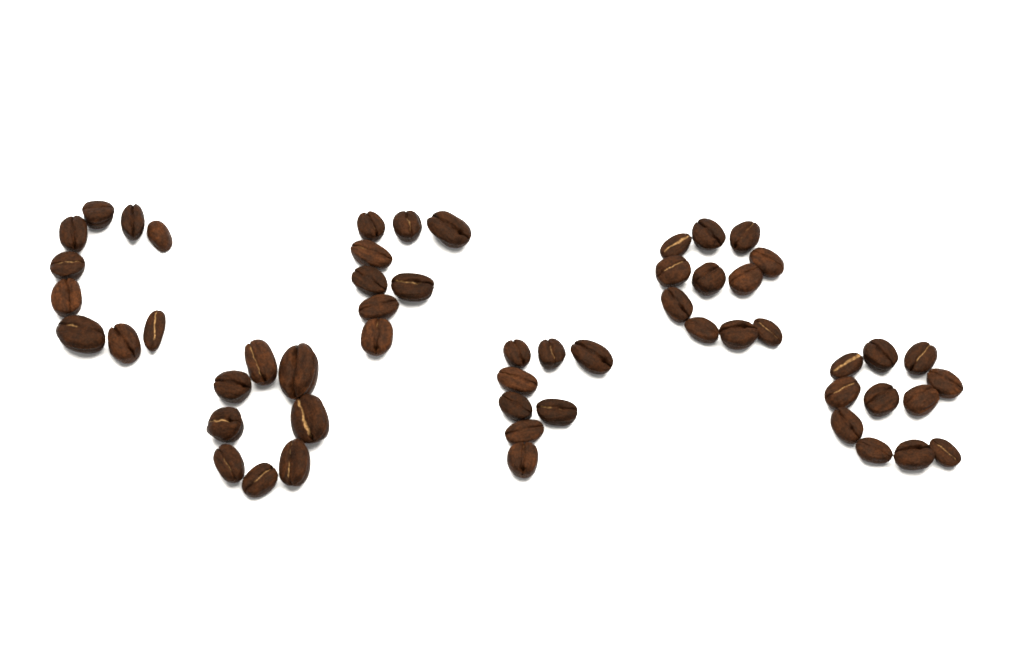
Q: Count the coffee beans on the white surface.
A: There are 55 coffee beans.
